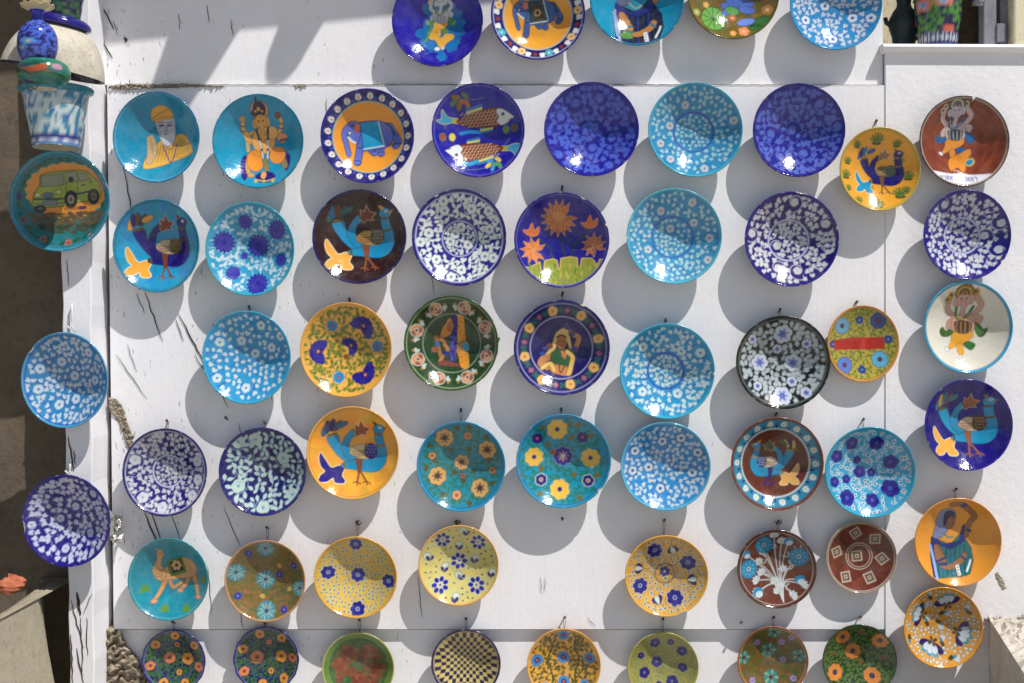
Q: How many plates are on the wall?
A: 59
